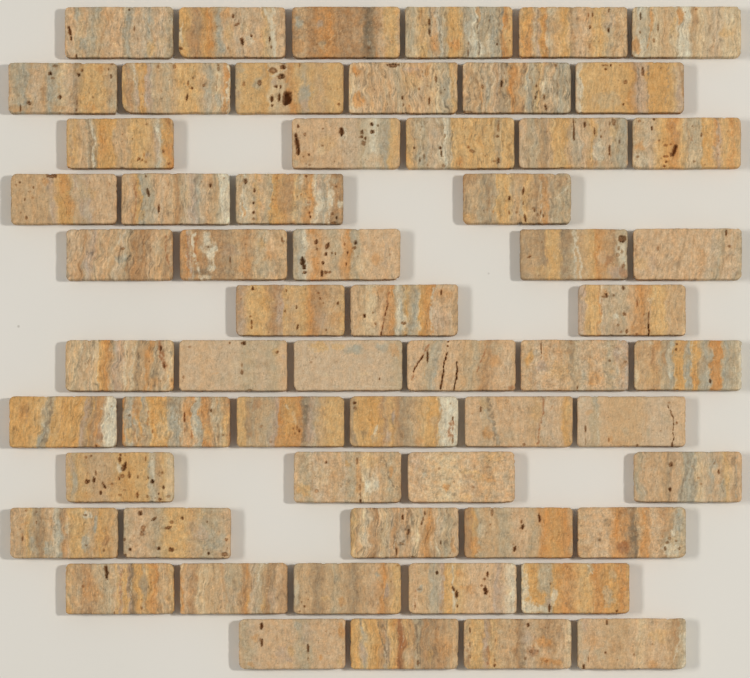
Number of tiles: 59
